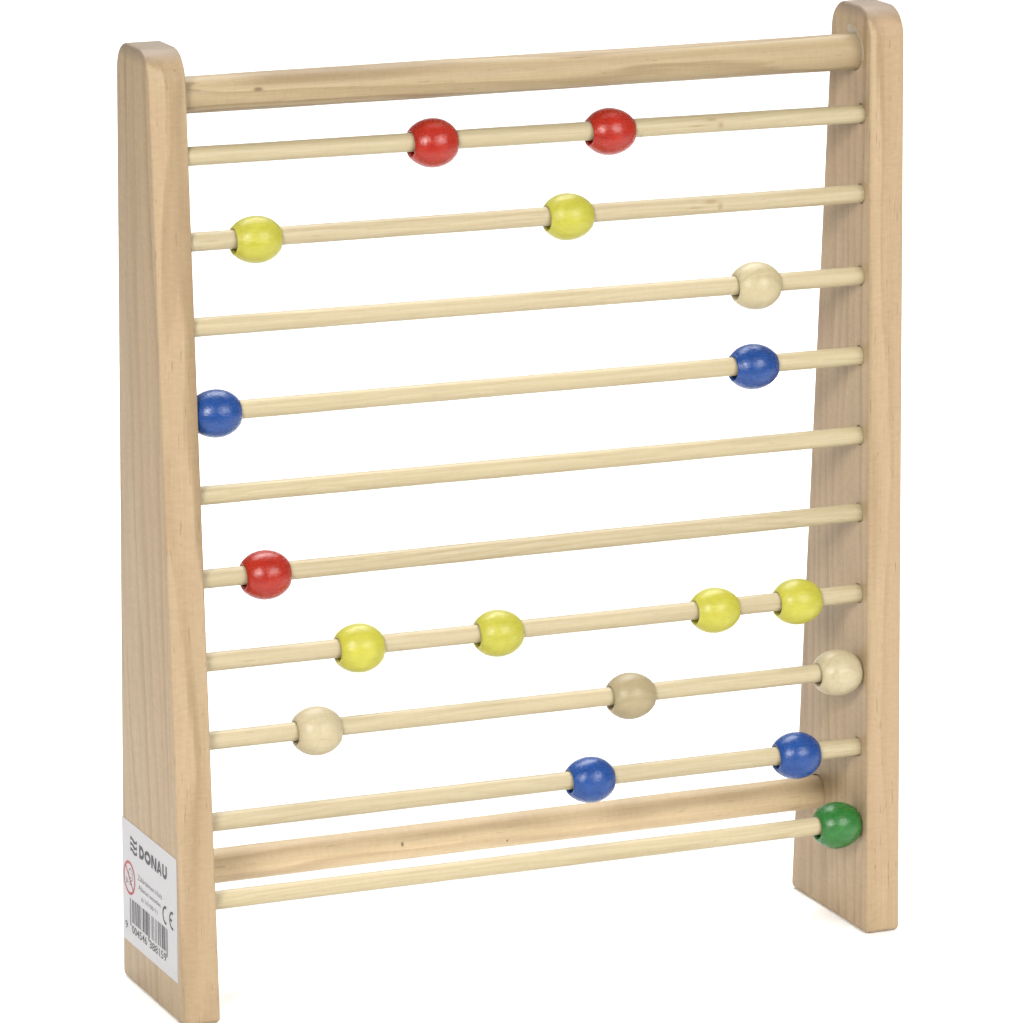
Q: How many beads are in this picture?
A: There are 18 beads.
